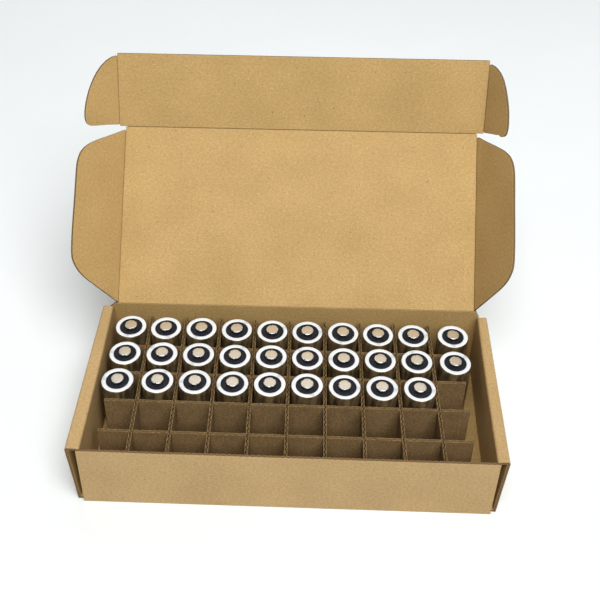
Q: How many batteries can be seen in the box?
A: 29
